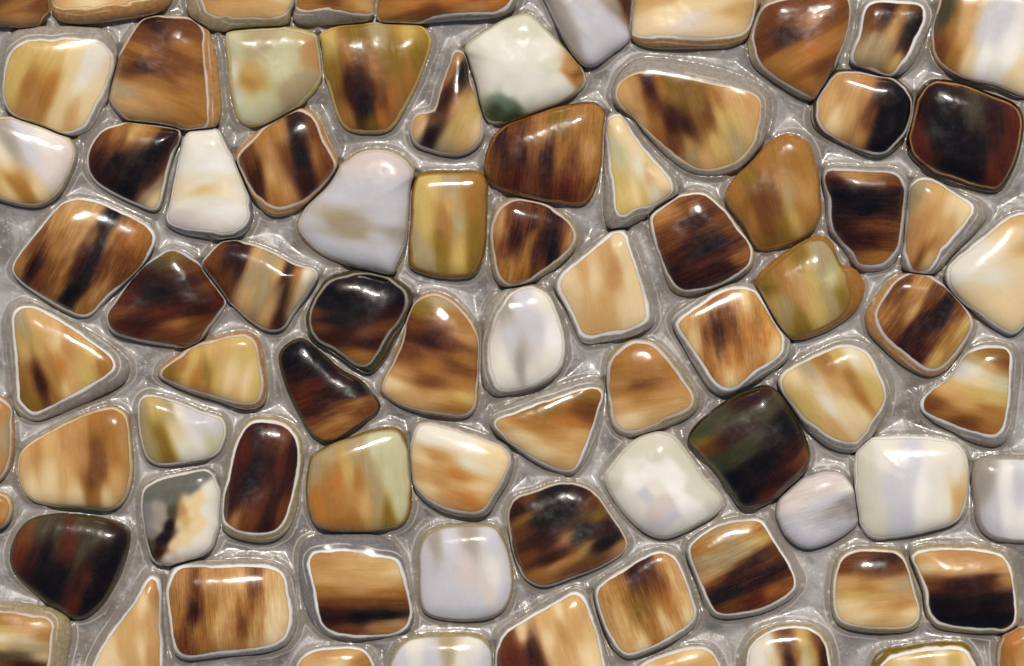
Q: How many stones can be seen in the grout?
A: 81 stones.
